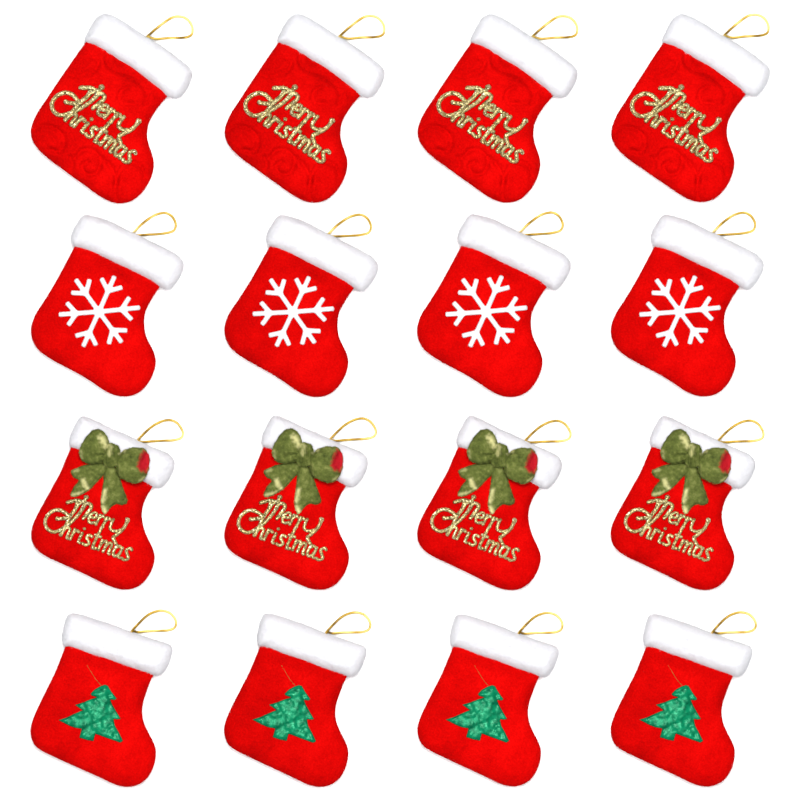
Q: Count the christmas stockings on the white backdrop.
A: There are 16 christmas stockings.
